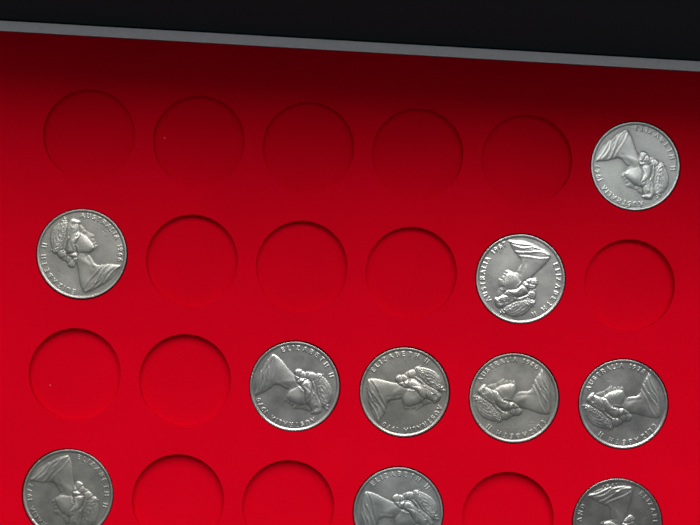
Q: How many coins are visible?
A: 10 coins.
